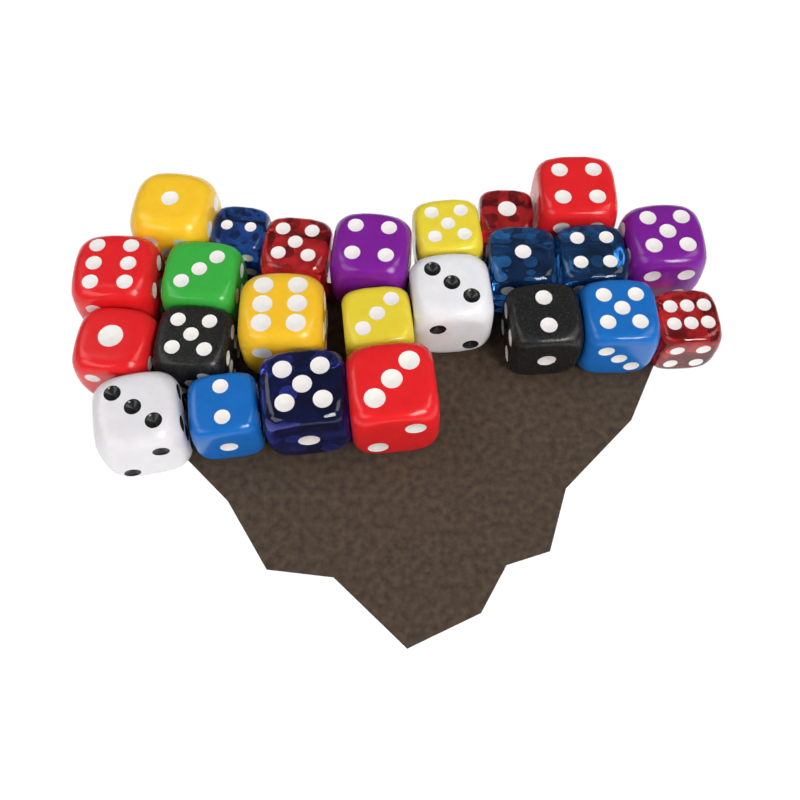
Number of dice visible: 24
